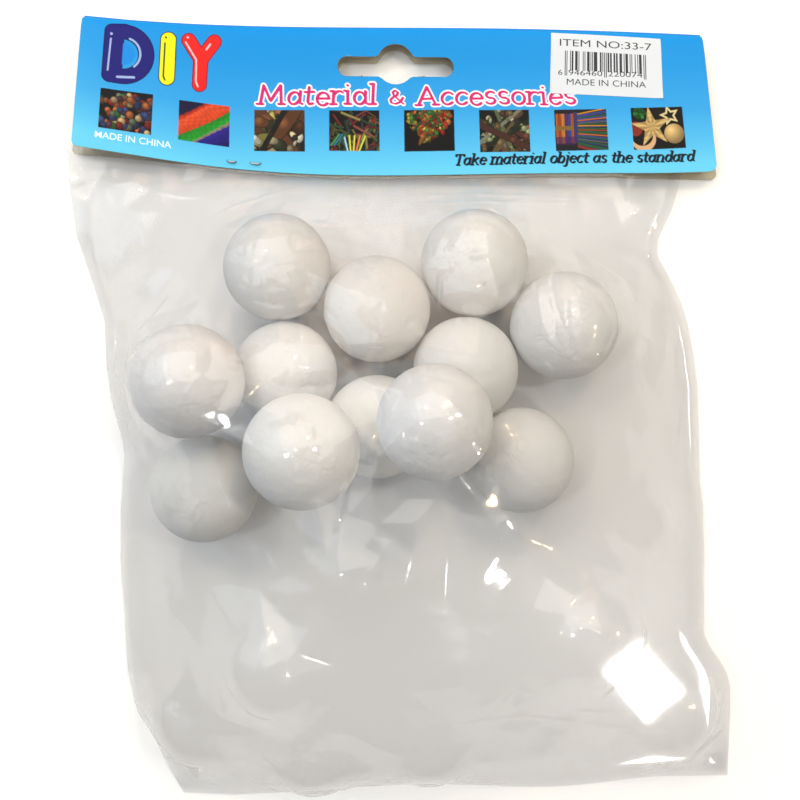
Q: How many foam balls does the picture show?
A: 12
